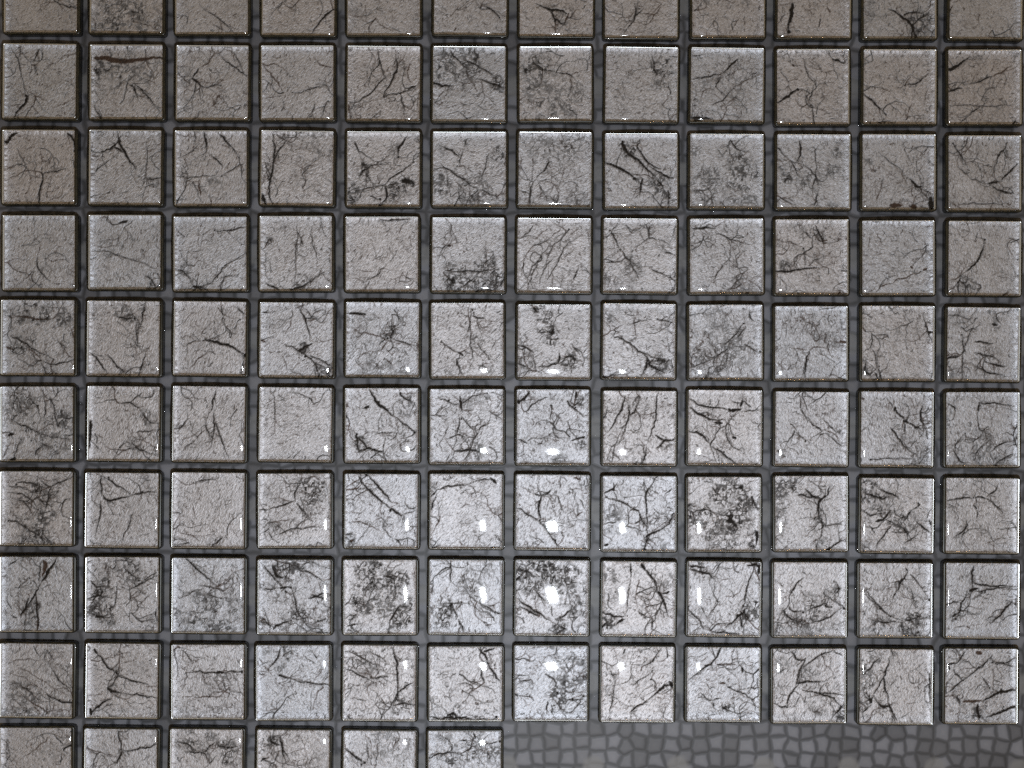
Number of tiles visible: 114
